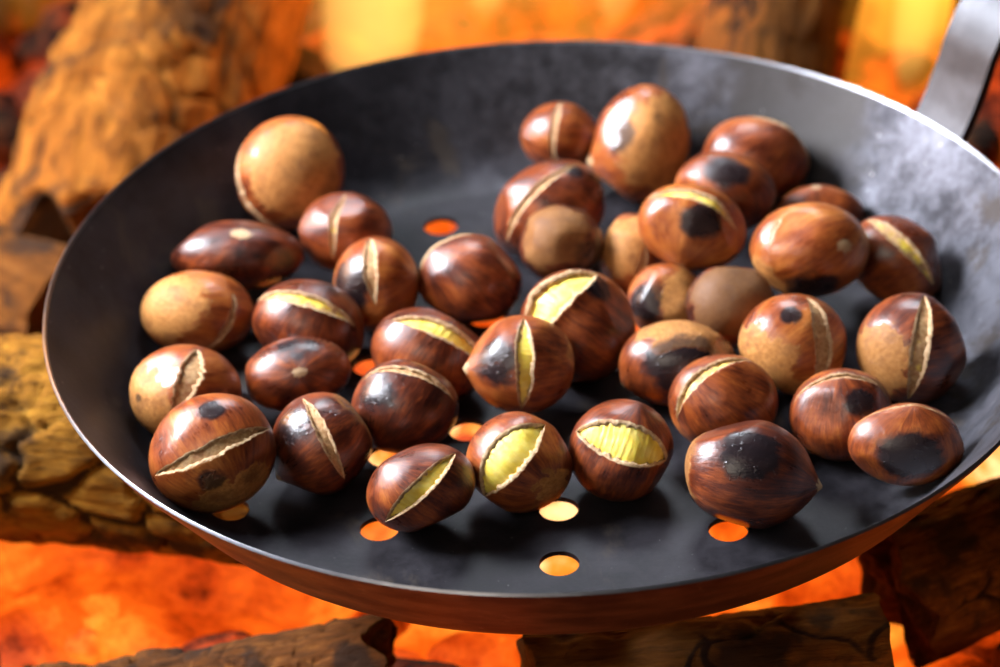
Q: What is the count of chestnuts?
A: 38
